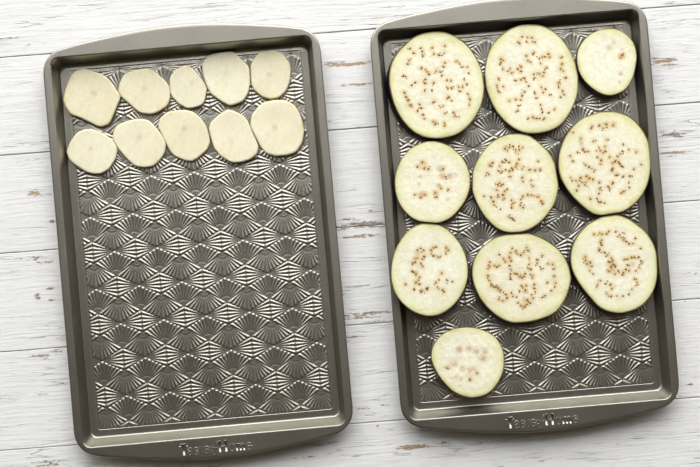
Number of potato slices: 10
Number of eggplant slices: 10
